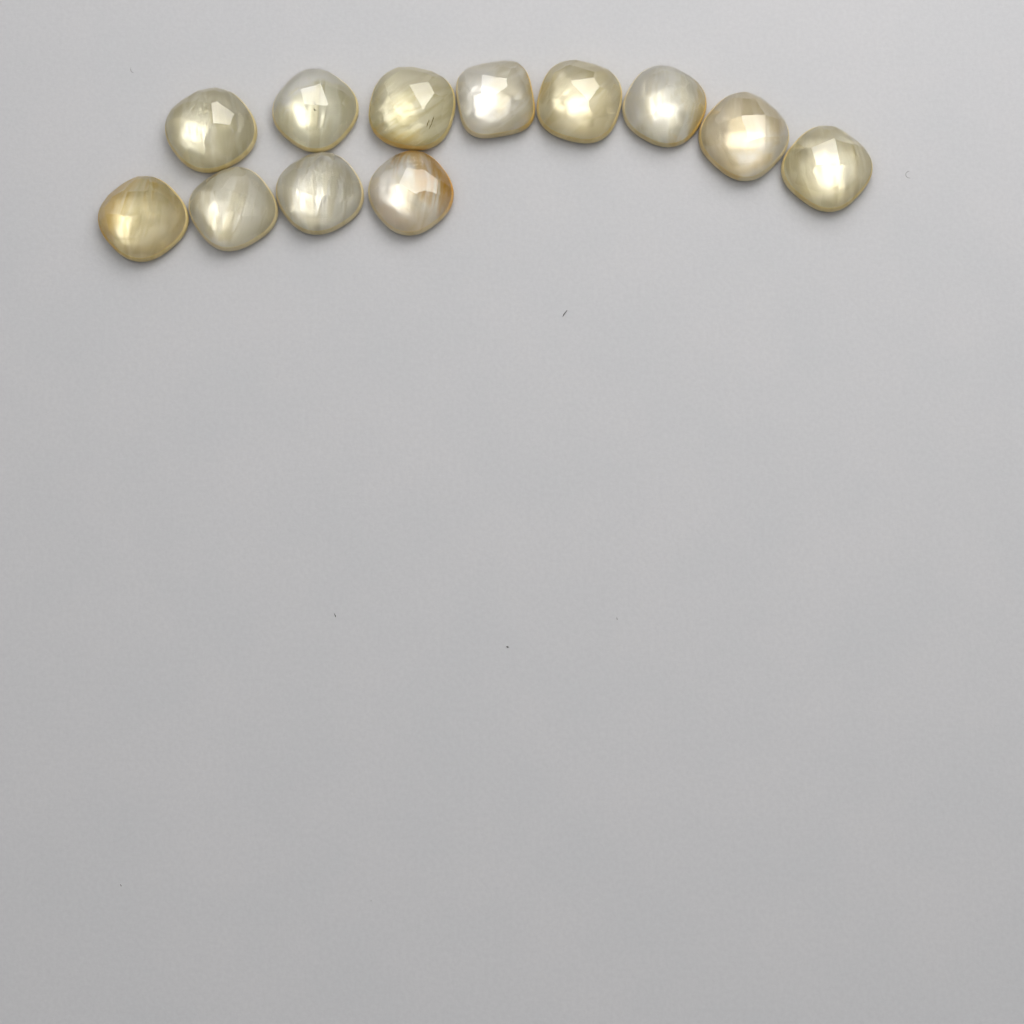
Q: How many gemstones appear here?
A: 12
